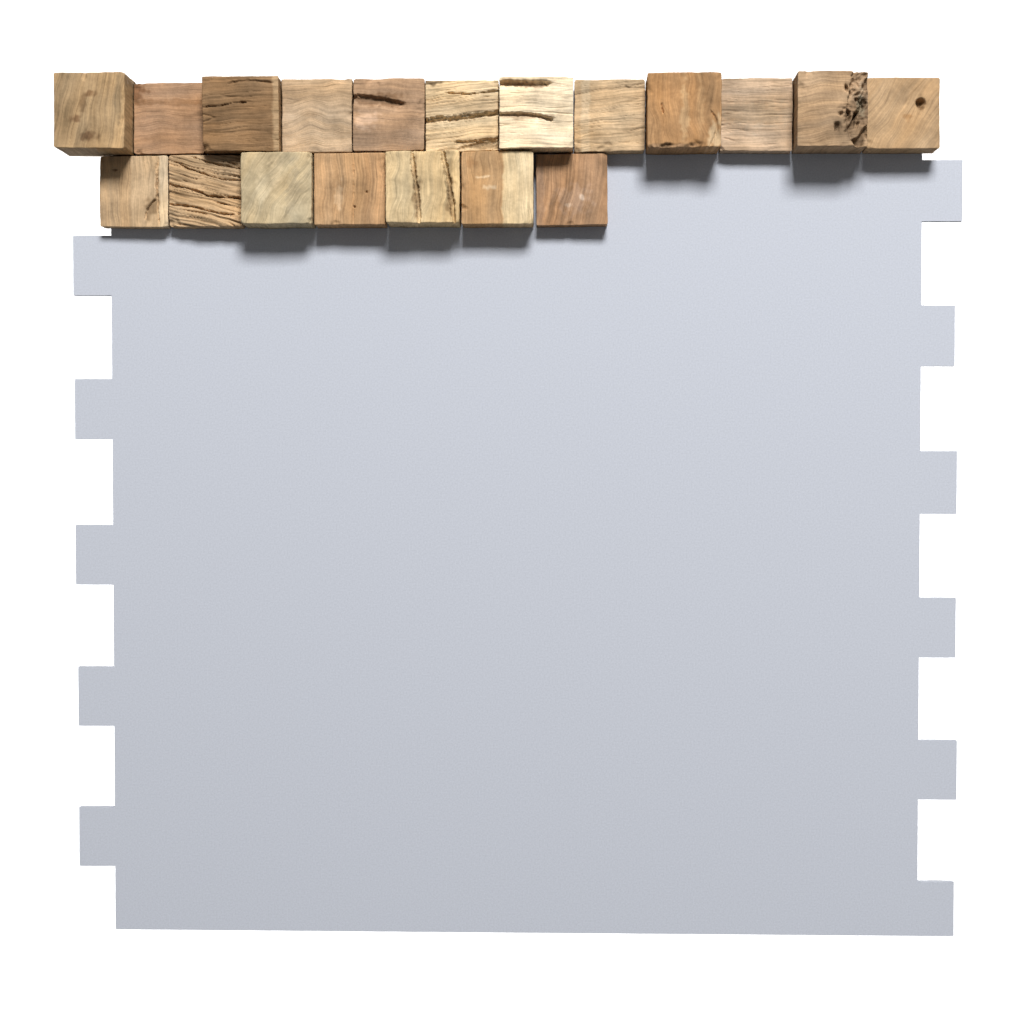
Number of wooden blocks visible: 19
